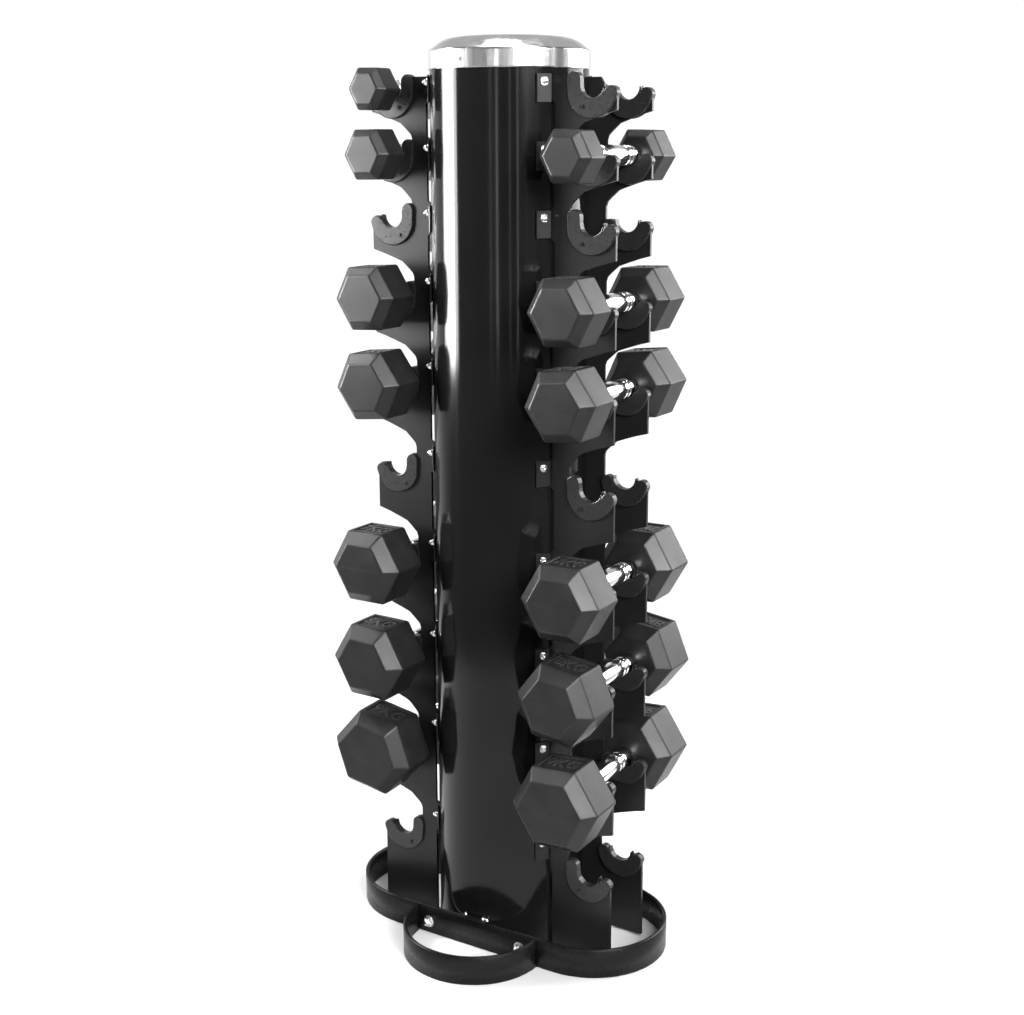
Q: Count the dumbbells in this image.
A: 13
